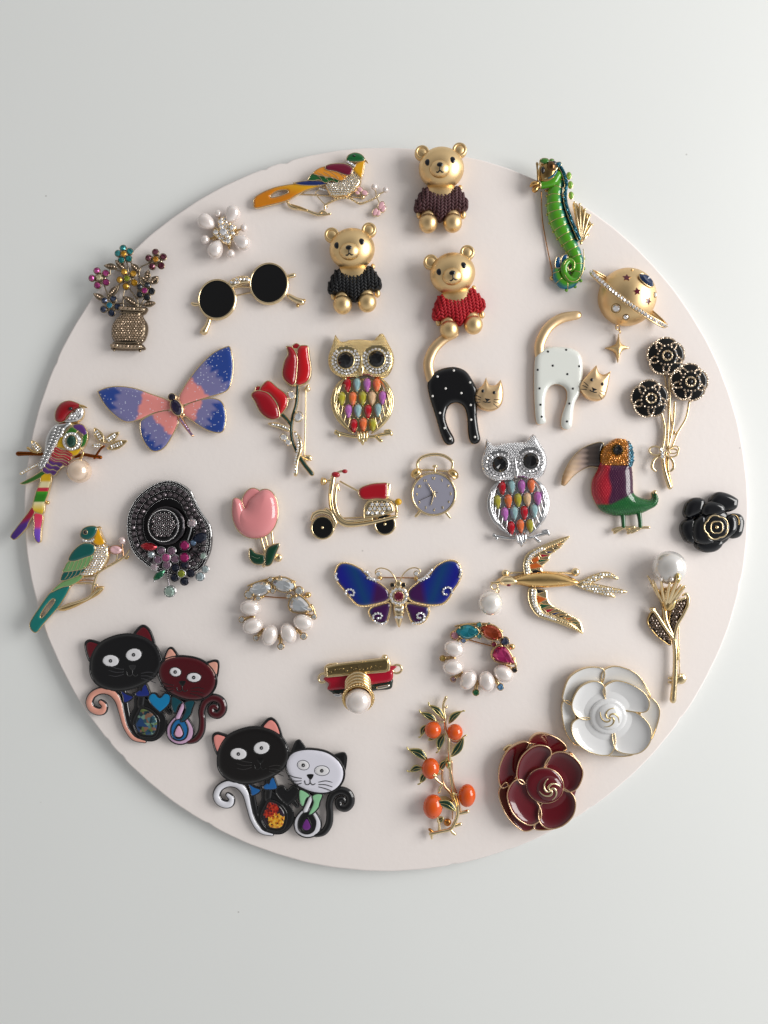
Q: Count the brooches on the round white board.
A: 35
